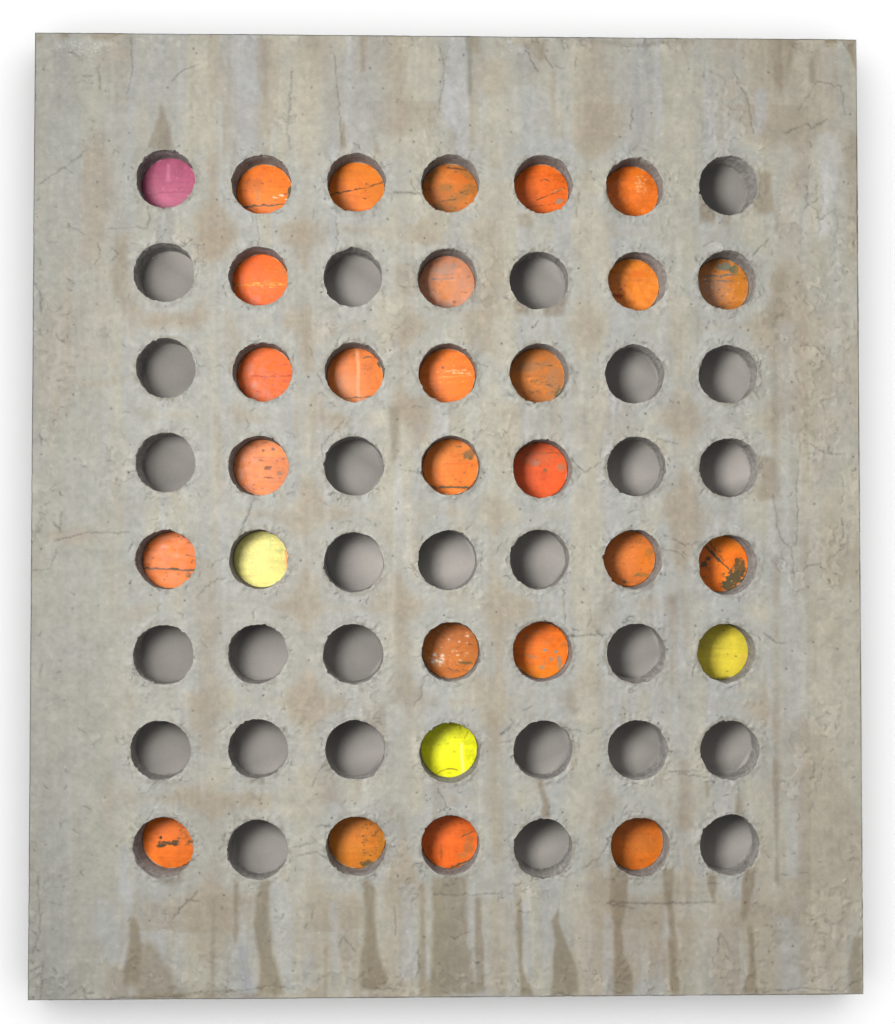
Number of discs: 29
